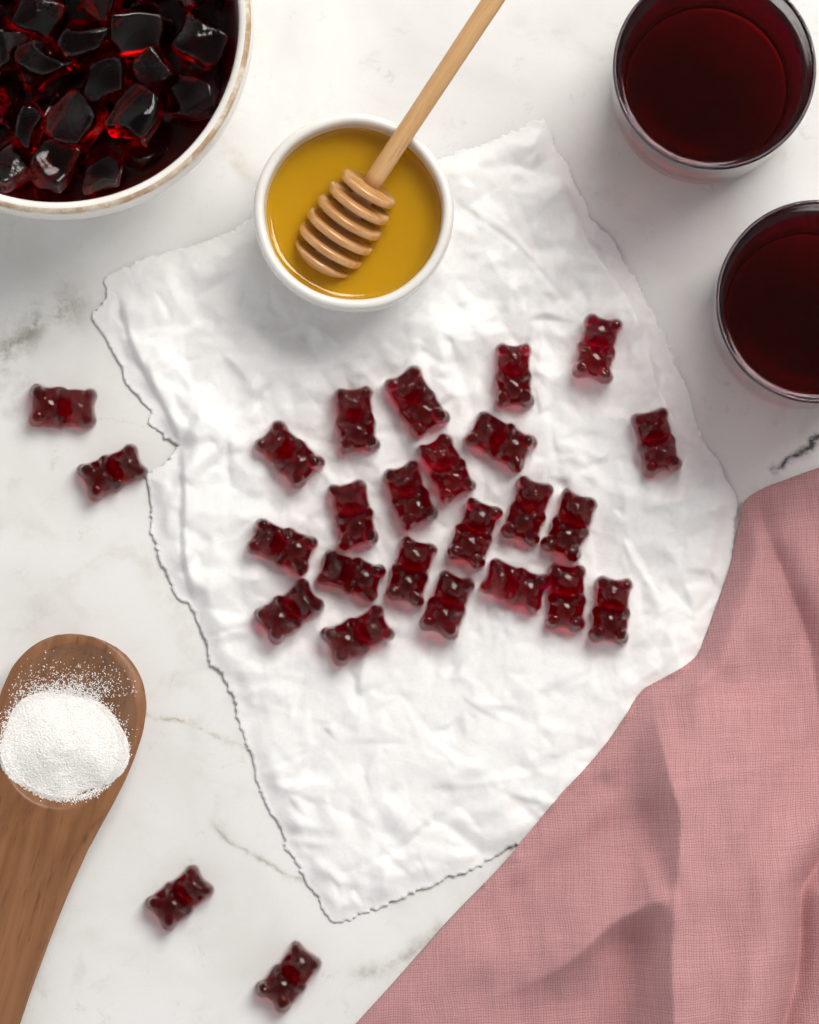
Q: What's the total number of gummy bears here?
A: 26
